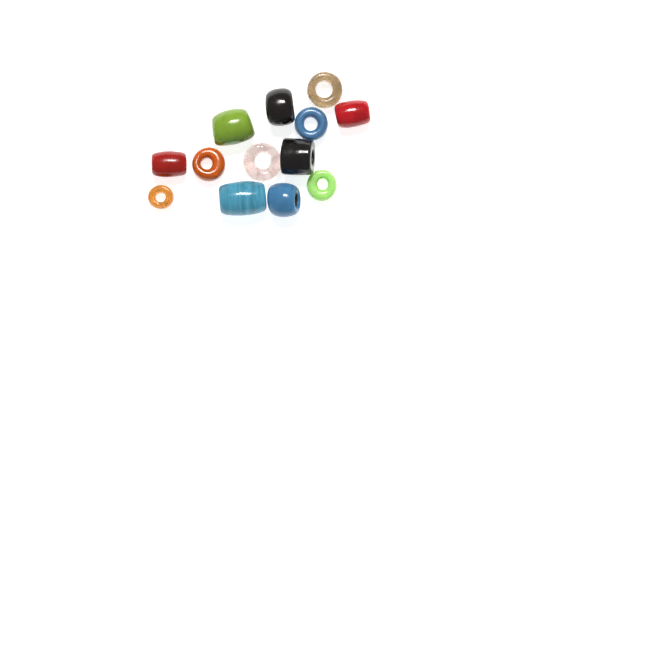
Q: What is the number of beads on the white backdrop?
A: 13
